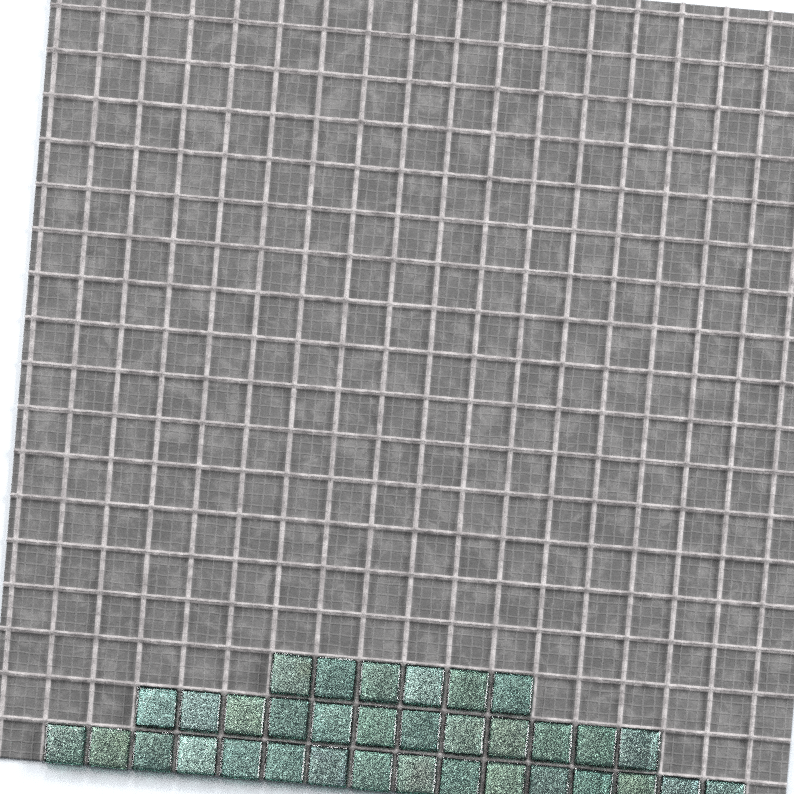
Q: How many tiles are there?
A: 34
